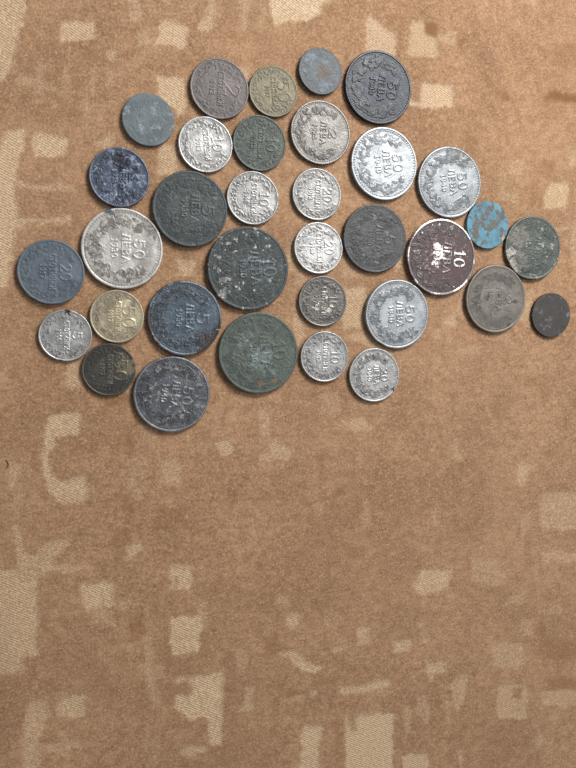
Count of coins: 34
